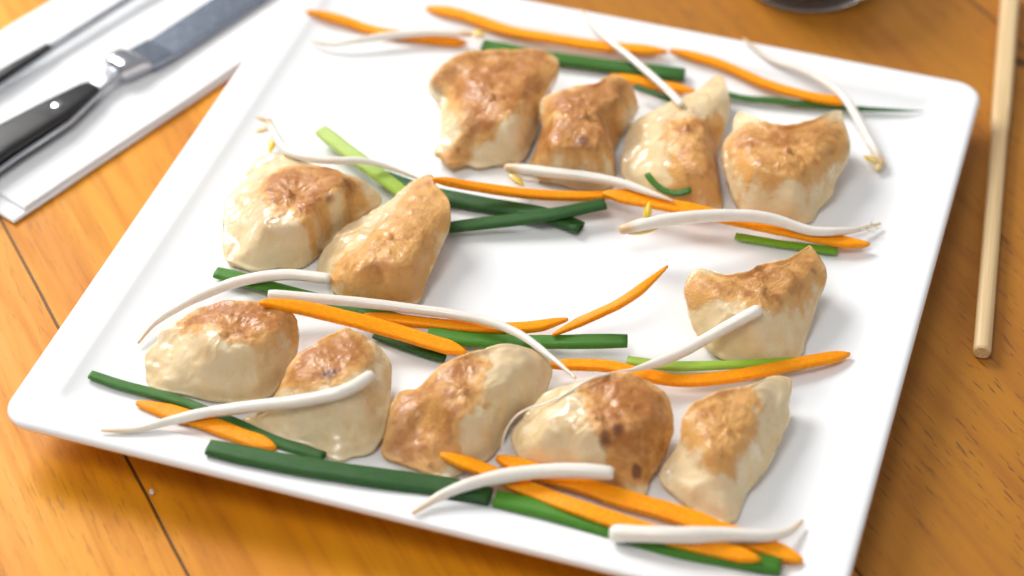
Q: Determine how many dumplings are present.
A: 12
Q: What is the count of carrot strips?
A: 13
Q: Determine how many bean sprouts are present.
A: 12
